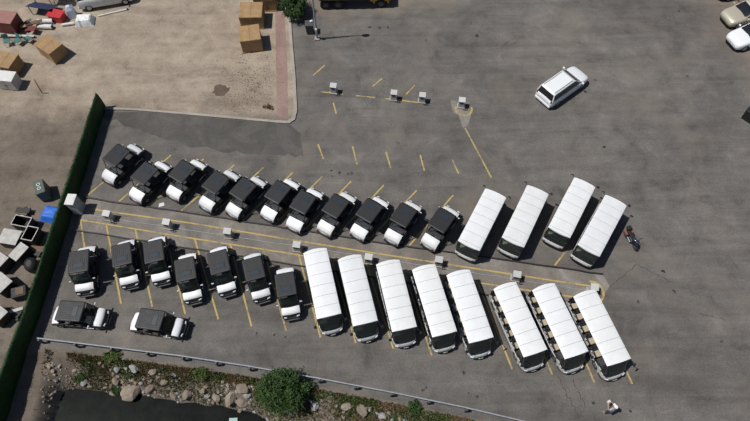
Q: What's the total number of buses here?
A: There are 12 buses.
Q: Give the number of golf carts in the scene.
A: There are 20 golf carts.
